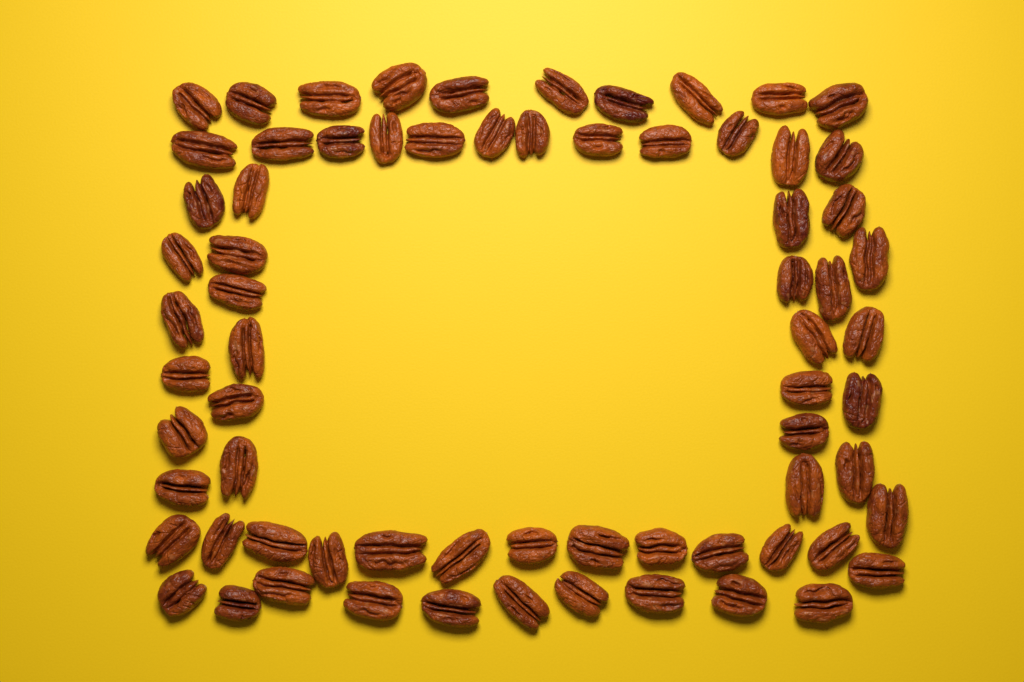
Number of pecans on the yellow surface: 70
